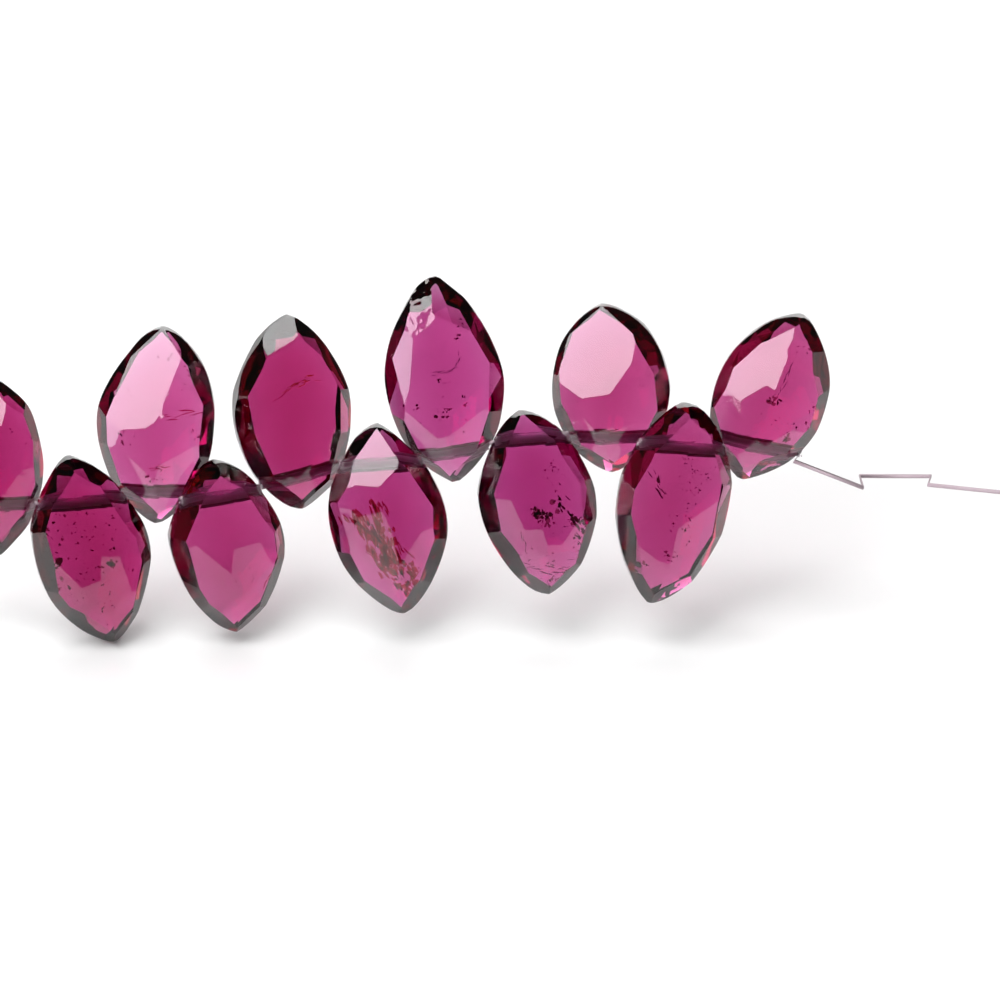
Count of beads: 11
